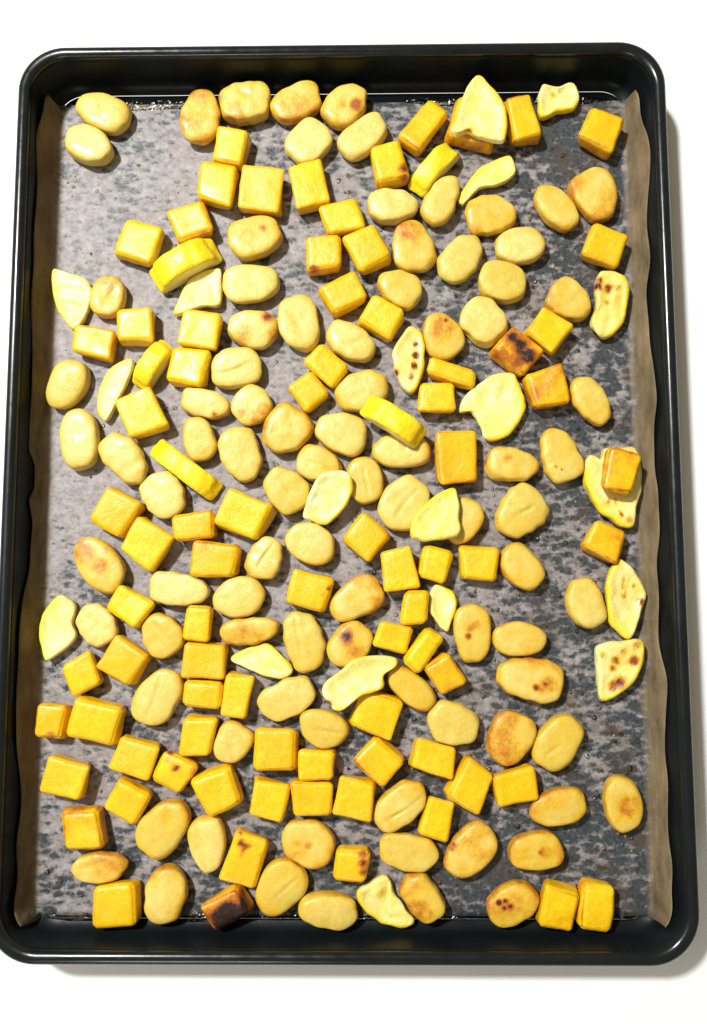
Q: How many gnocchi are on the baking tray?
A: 88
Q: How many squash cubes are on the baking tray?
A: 79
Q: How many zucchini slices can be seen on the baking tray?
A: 24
